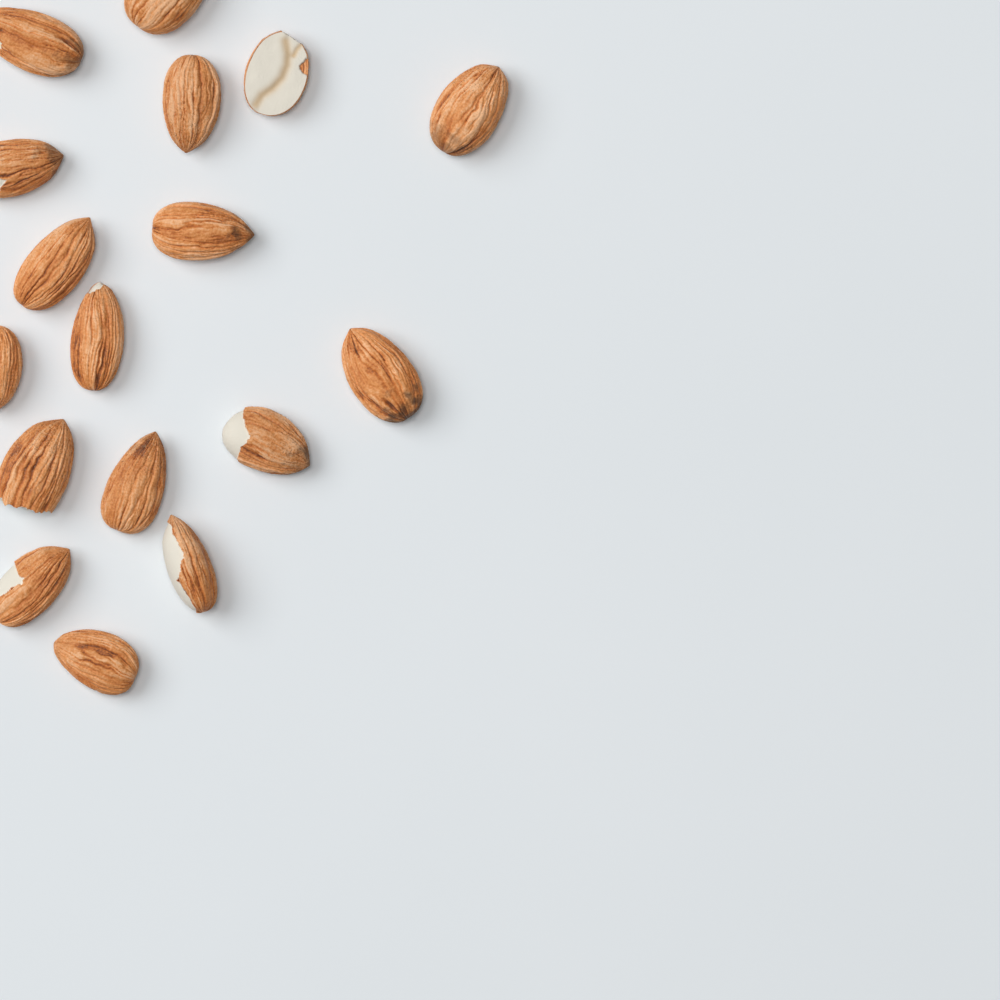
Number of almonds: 17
